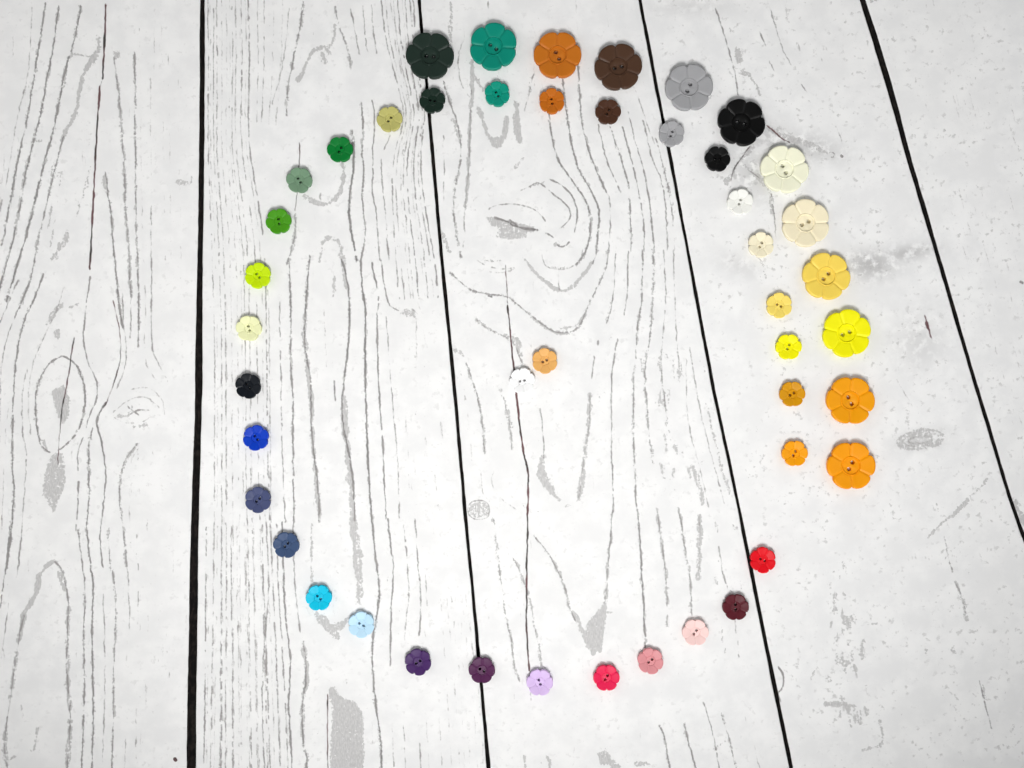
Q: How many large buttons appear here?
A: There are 12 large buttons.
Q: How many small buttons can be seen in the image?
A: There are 34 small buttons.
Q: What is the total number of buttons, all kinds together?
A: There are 46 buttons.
